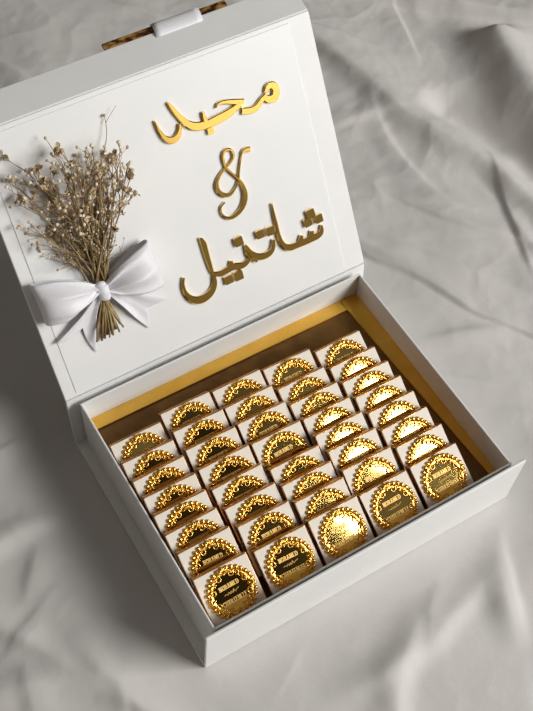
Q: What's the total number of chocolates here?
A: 40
